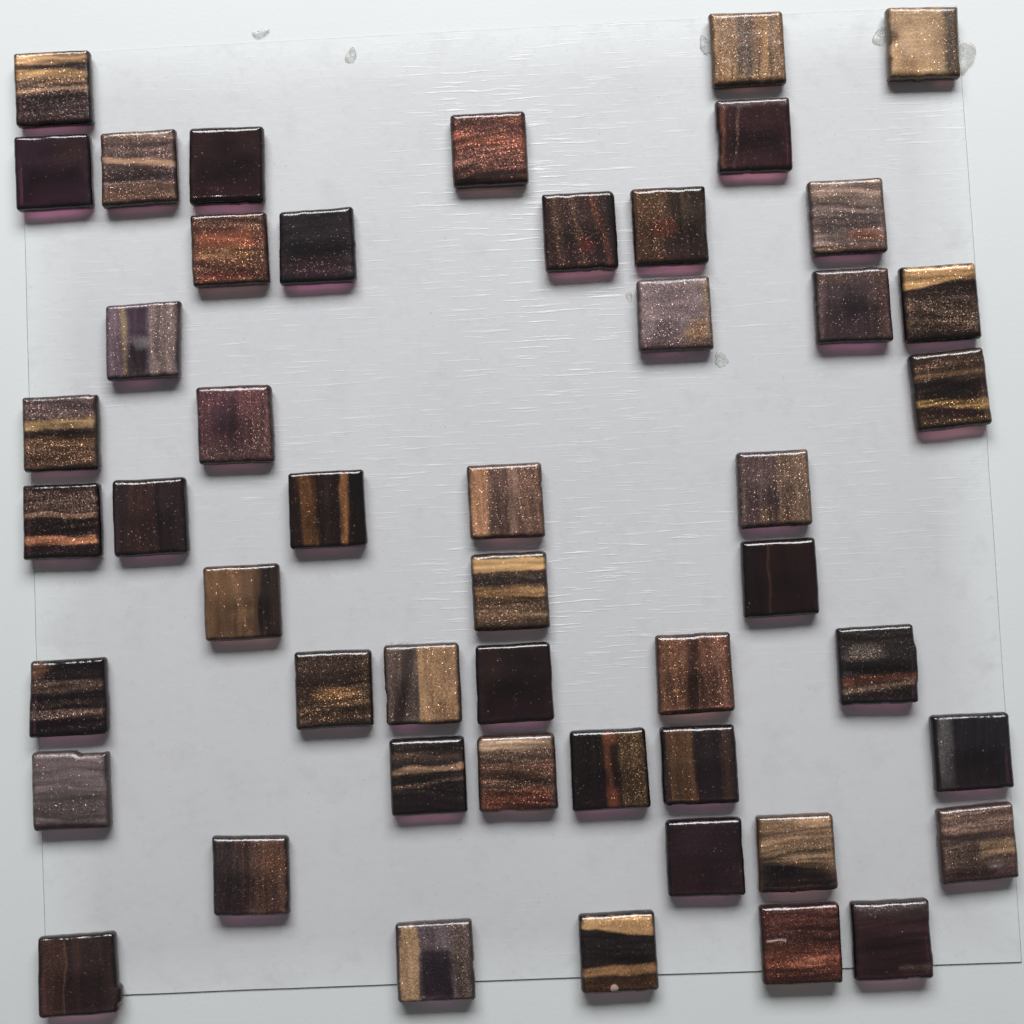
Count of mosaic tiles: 49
